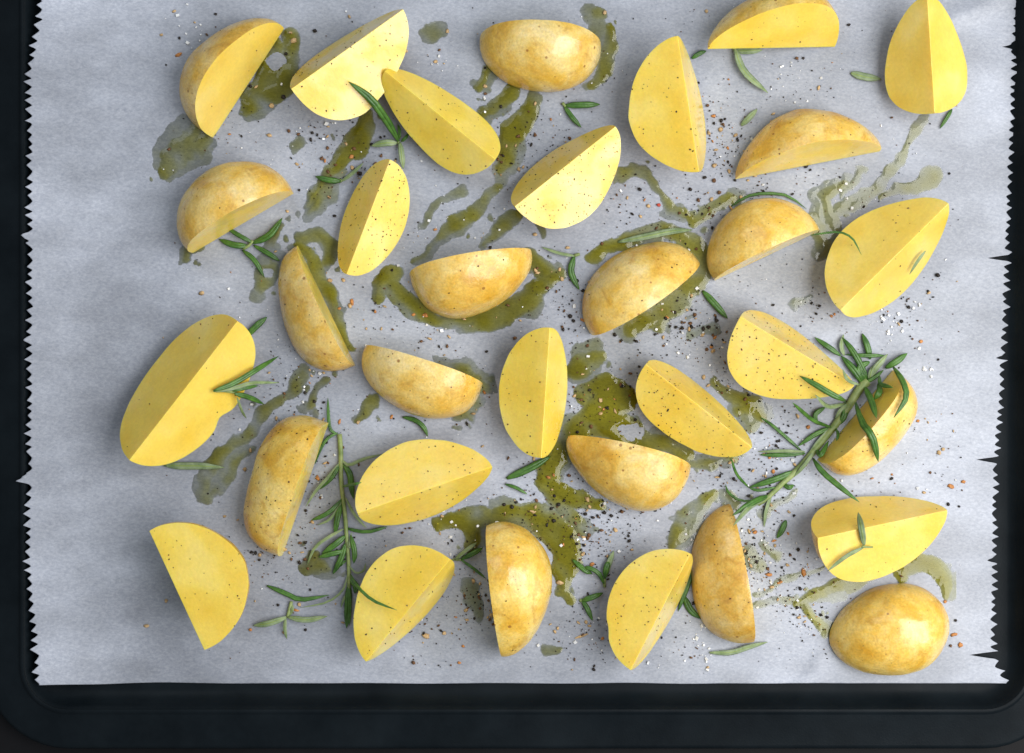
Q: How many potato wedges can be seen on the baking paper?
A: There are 32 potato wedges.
